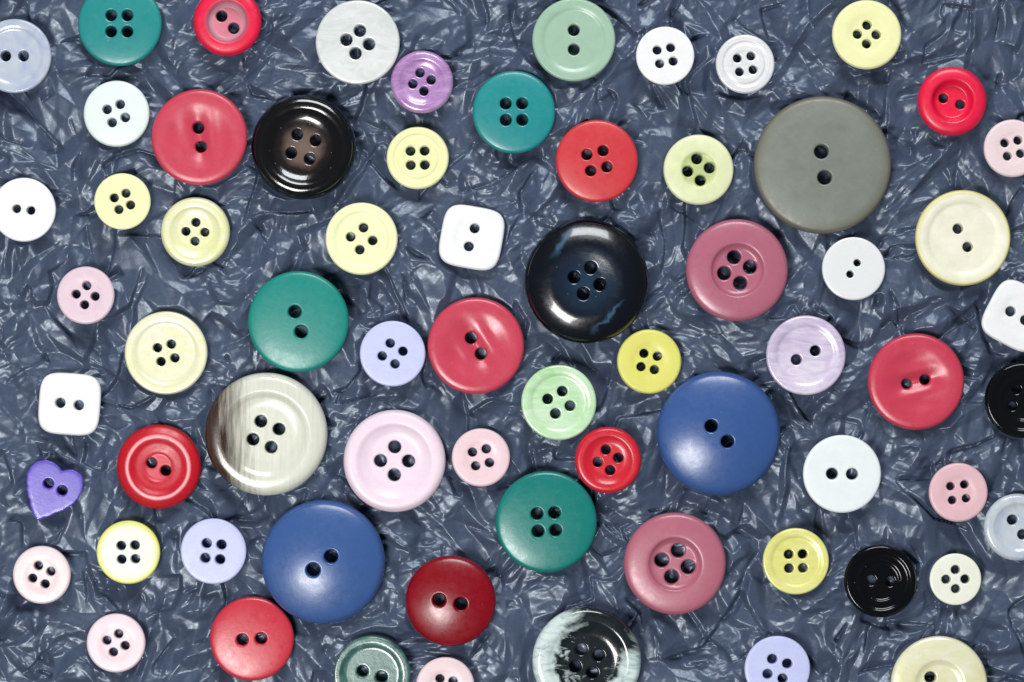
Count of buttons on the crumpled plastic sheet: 67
